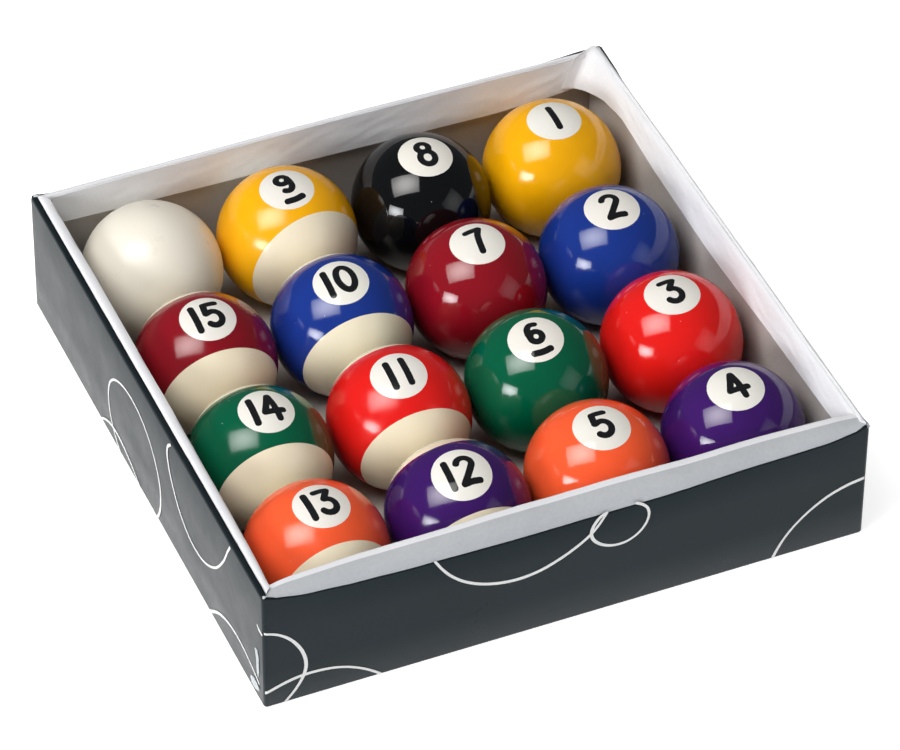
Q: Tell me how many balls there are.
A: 16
